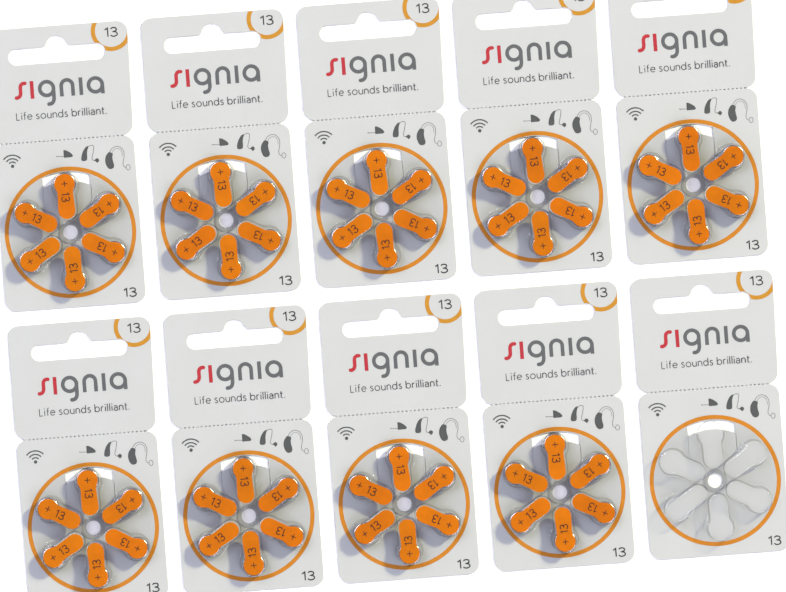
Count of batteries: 54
